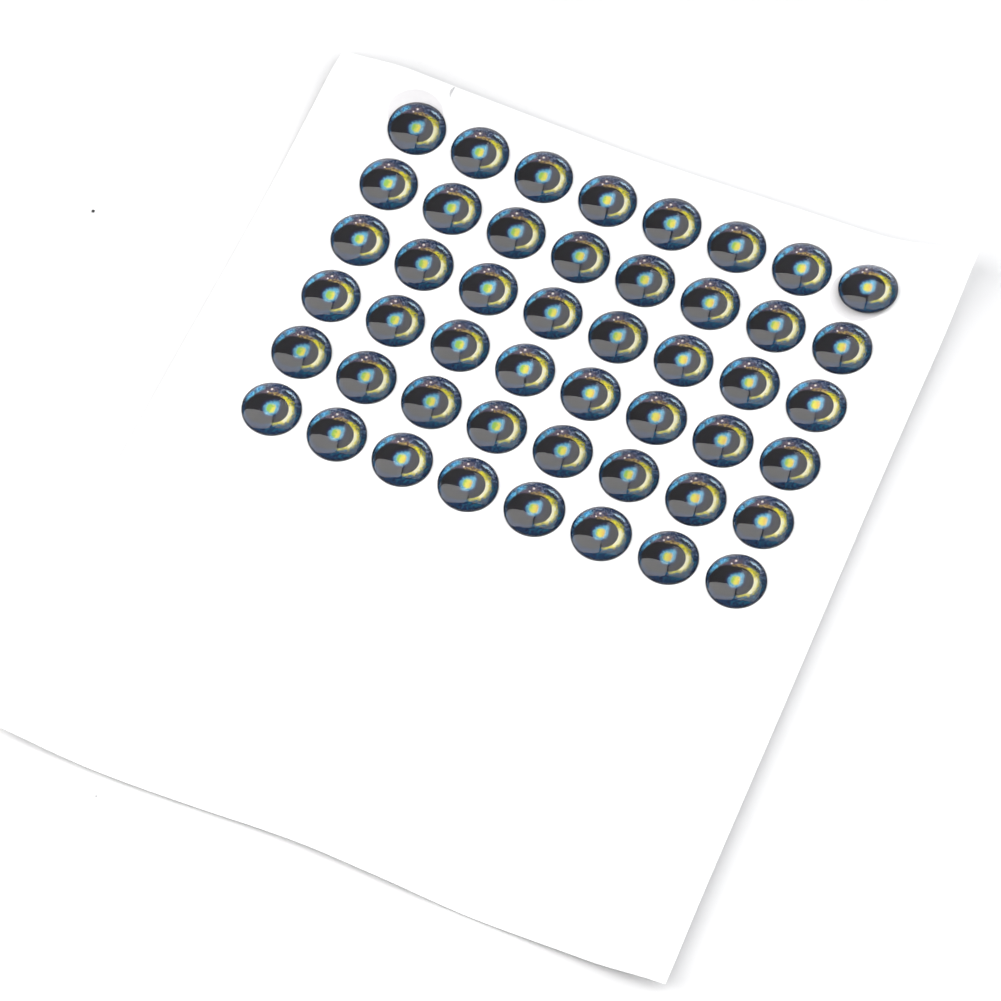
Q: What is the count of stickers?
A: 48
